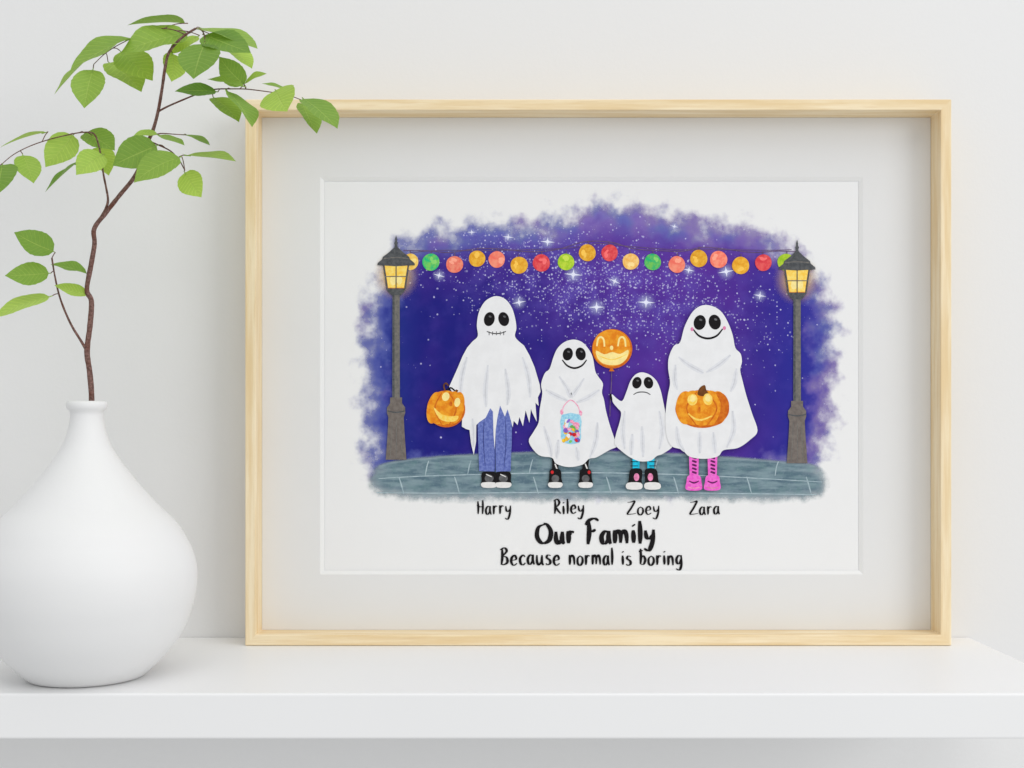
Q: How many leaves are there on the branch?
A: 43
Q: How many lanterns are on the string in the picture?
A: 18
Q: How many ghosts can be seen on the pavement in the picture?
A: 4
